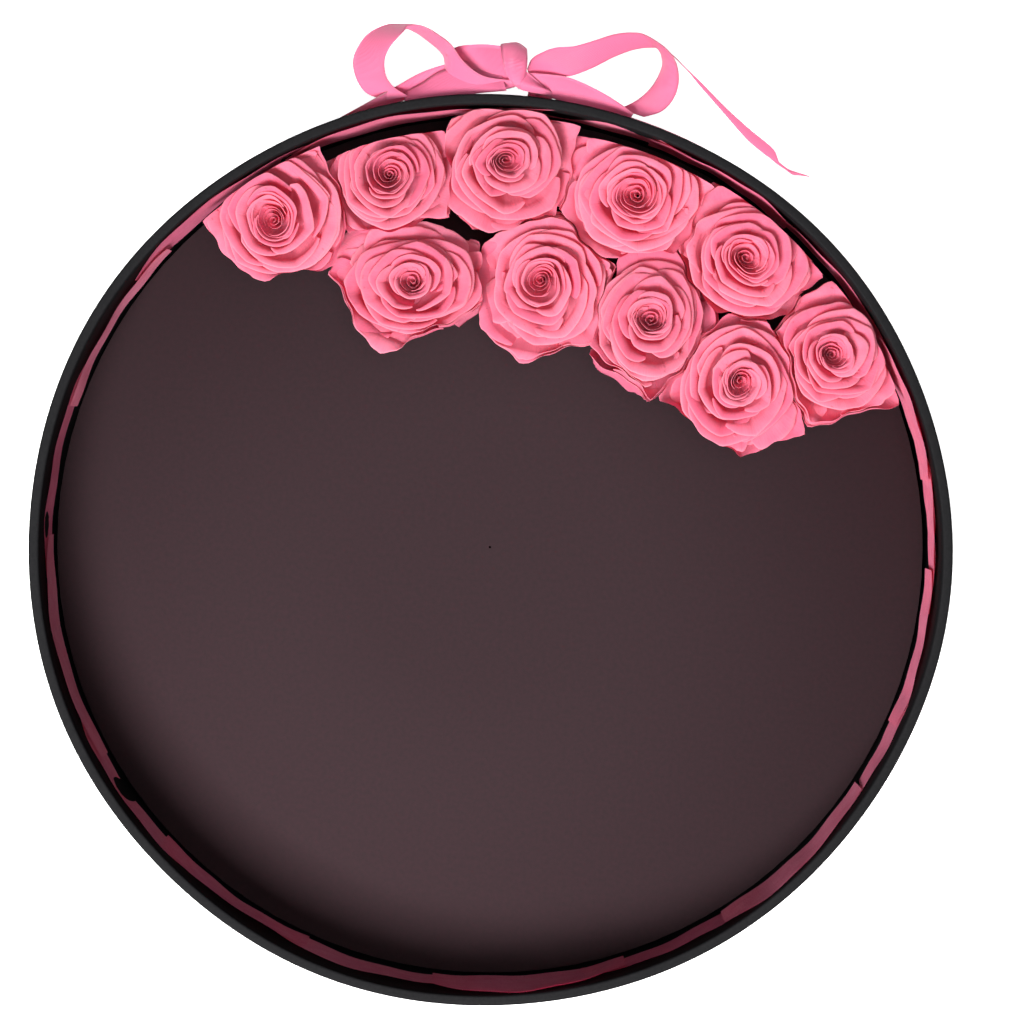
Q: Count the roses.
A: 10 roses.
